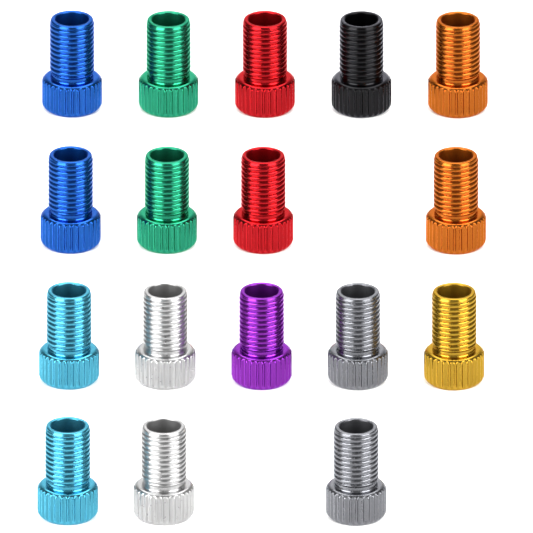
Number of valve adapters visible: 17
